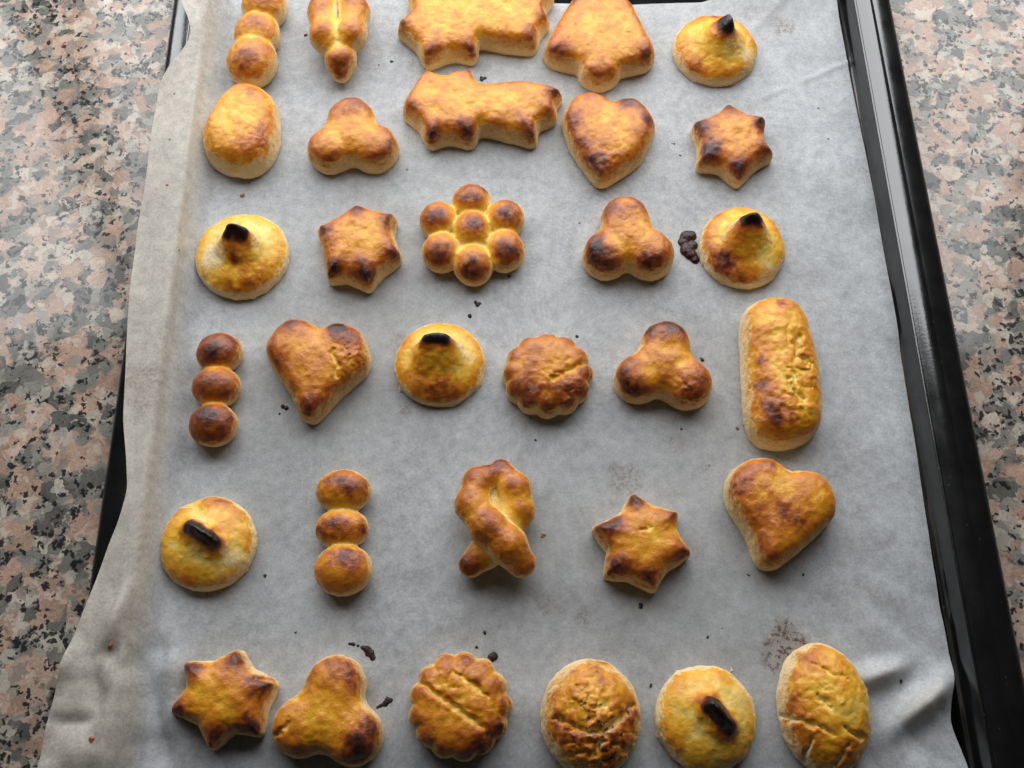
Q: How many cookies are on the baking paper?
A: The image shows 32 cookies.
